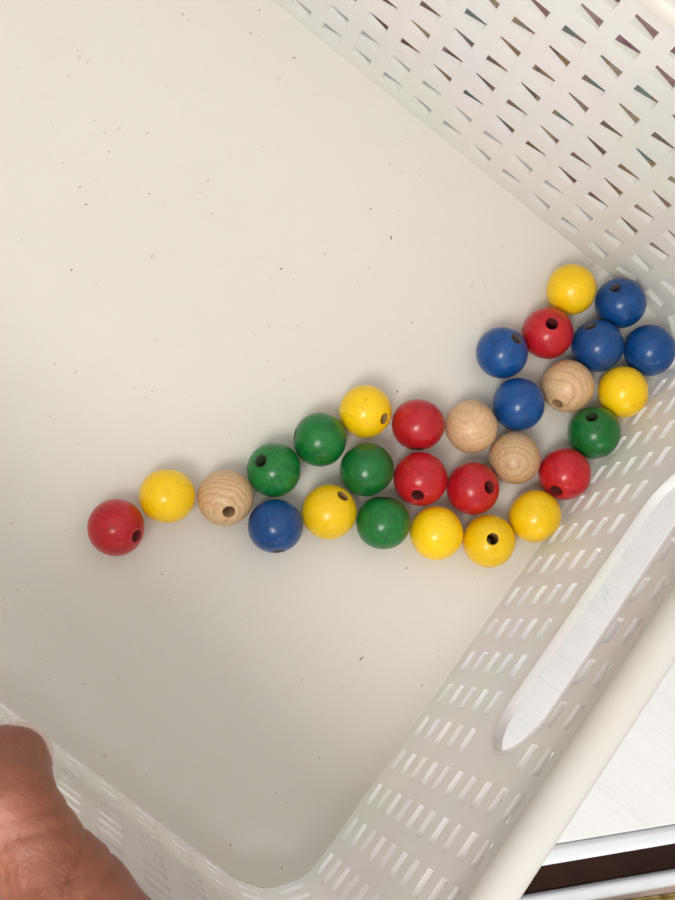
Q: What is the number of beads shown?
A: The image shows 29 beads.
